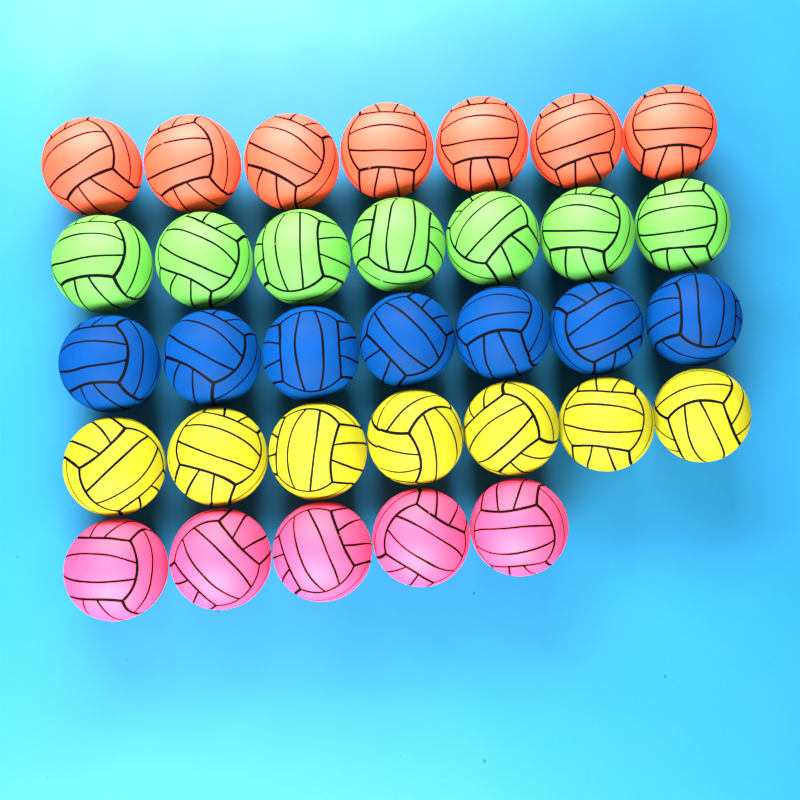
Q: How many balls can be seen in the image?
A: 33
